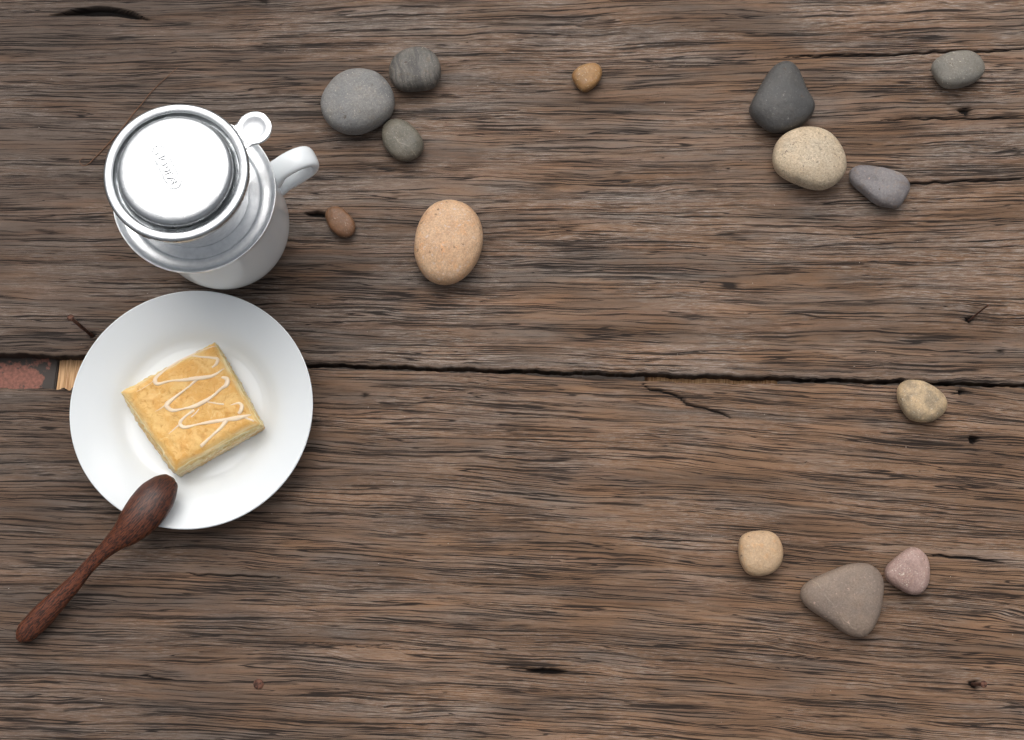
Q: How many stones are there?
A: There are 14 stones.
